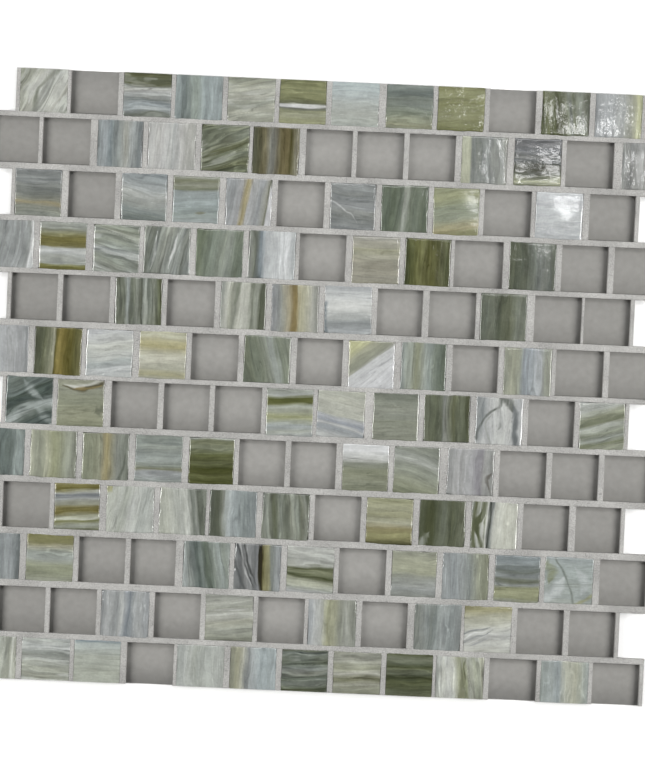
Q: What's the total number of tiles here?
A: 95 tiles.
